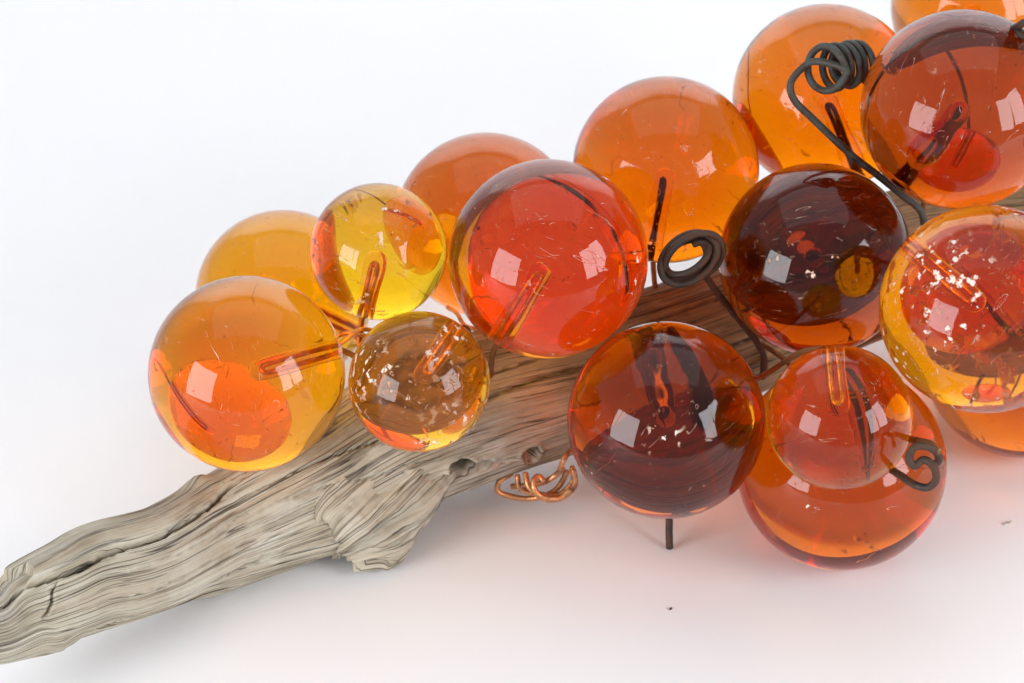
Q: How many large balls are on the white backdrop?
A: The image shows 13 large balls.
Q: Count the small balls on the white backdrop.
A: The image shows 3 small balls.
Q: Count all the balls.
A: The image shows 16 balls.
